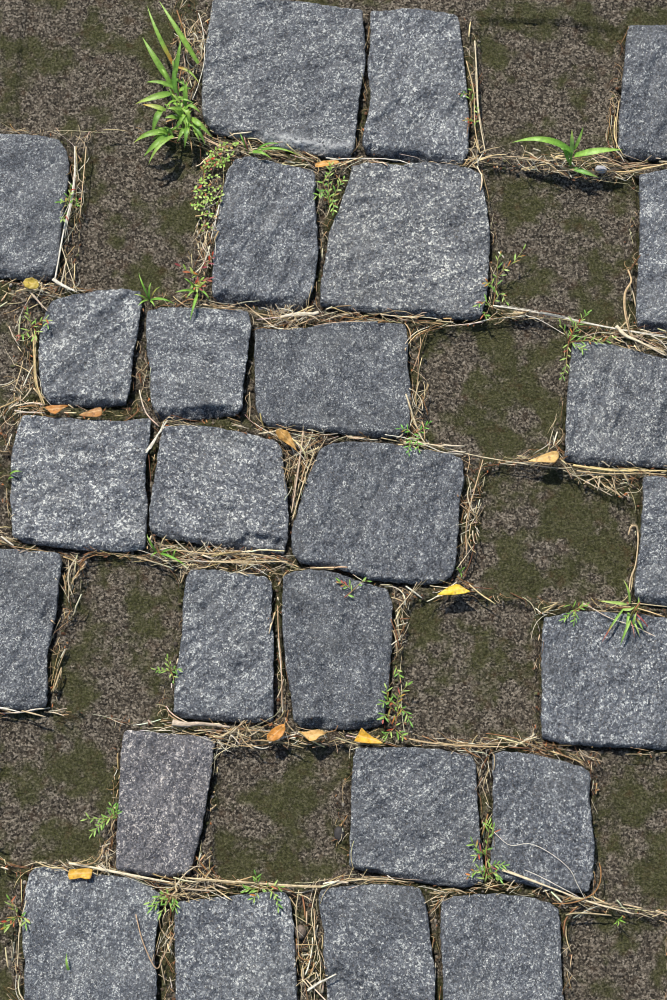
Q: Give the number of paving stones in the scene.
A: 26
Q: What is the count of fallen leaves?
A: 11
